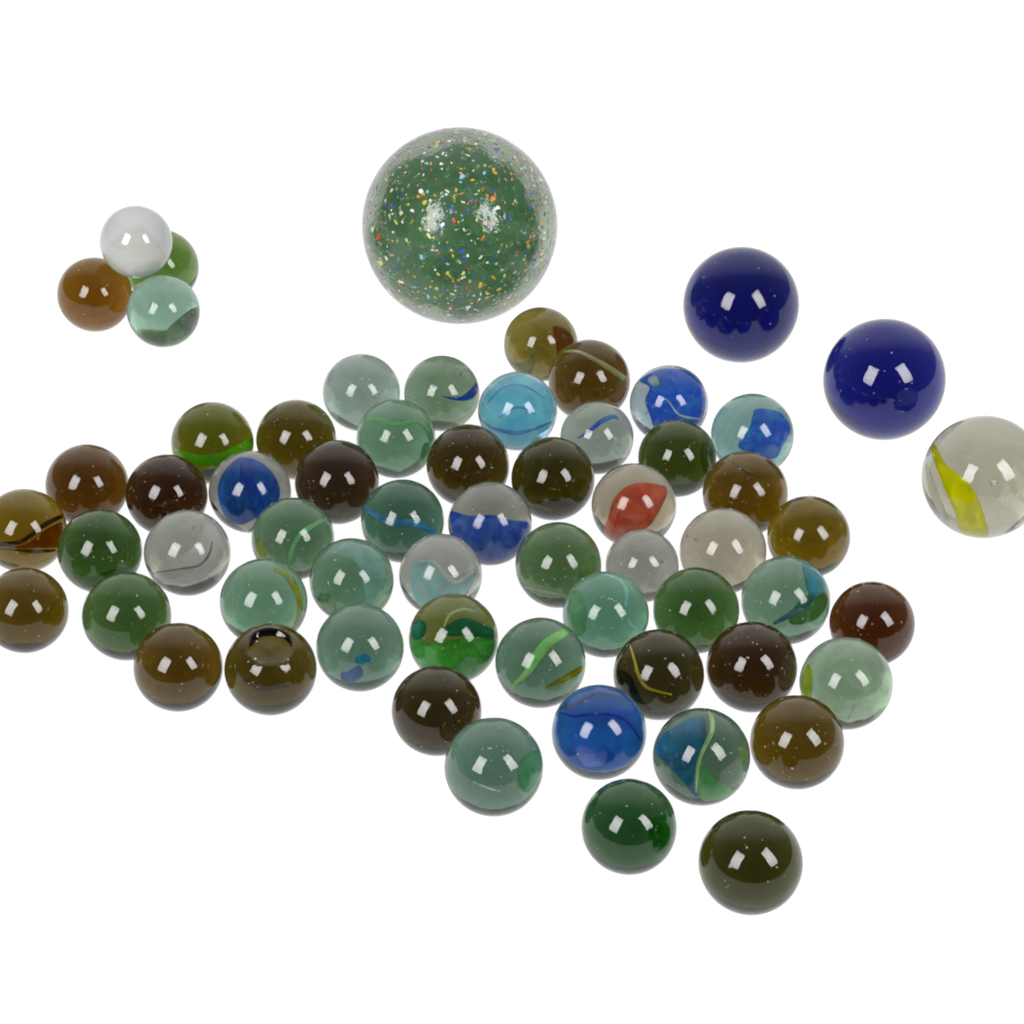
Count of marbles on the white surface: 62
